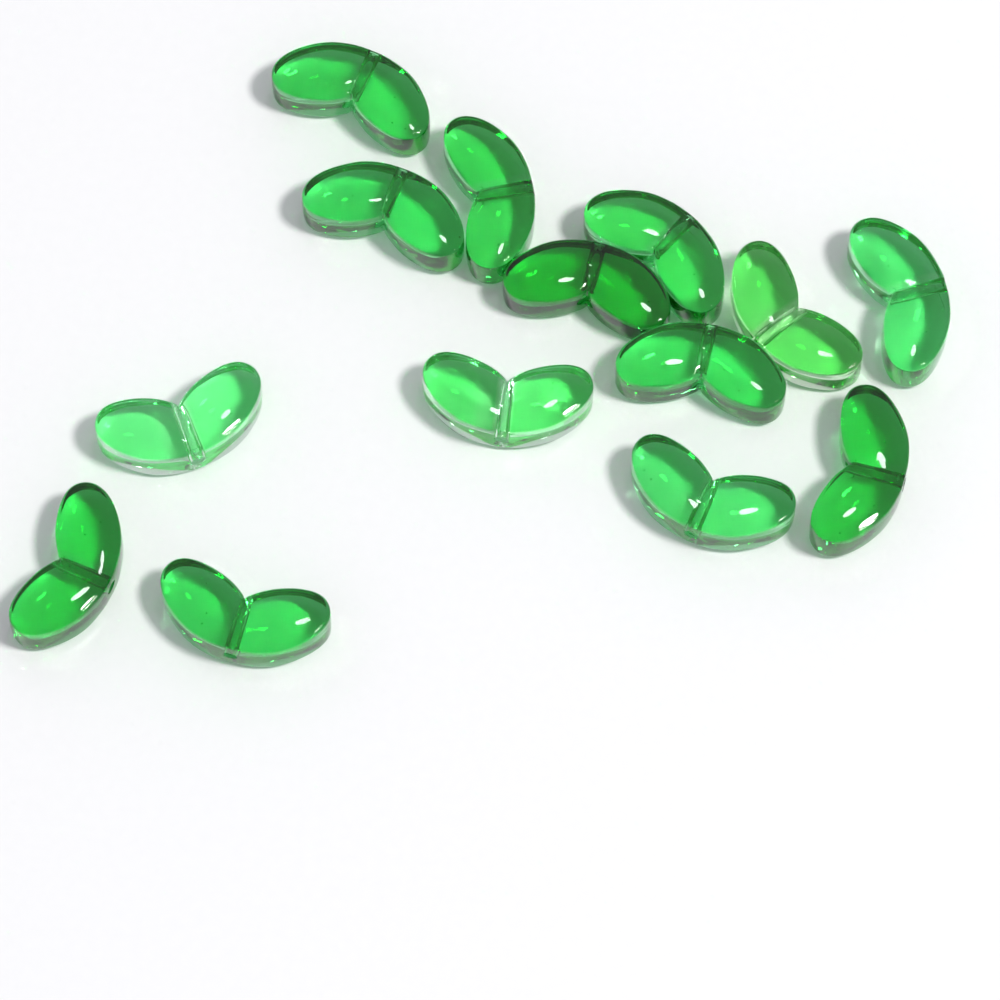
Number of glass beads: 14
